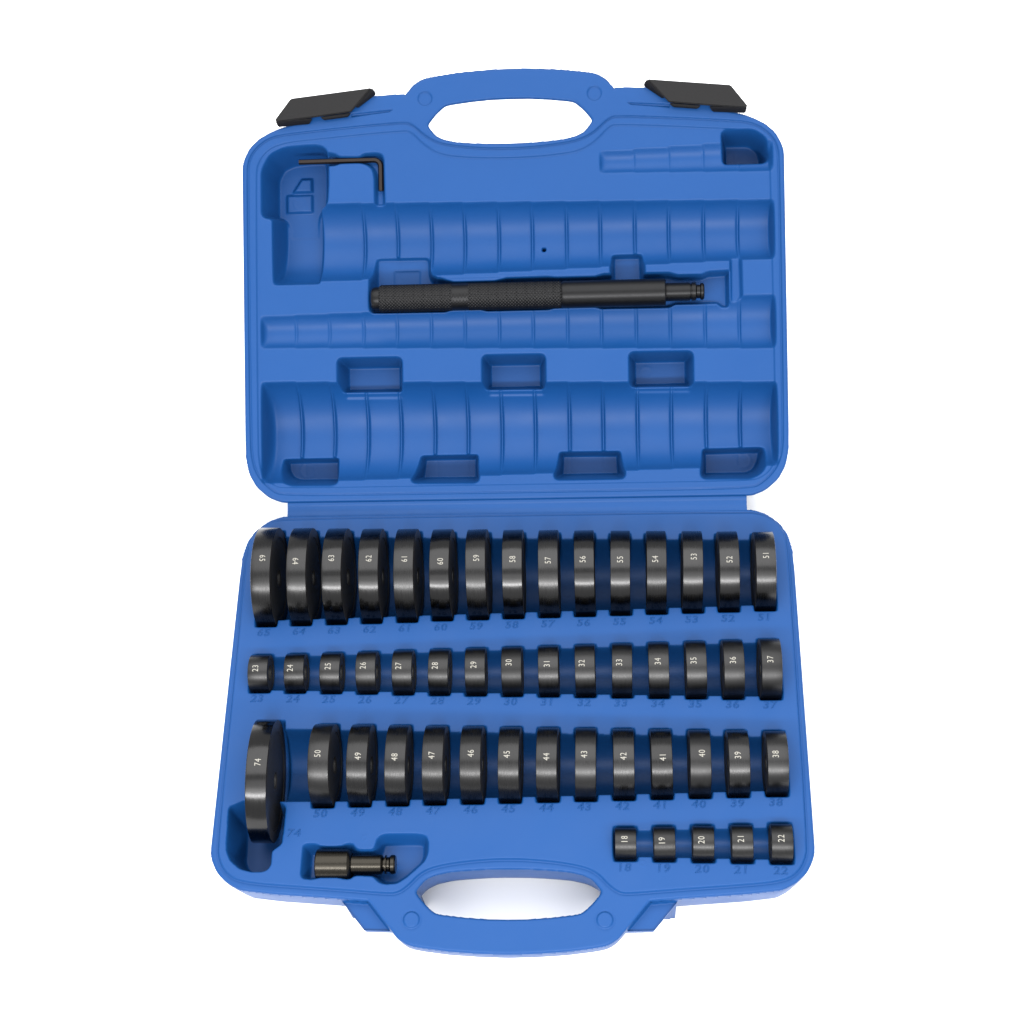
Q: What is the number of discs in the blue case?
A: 49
